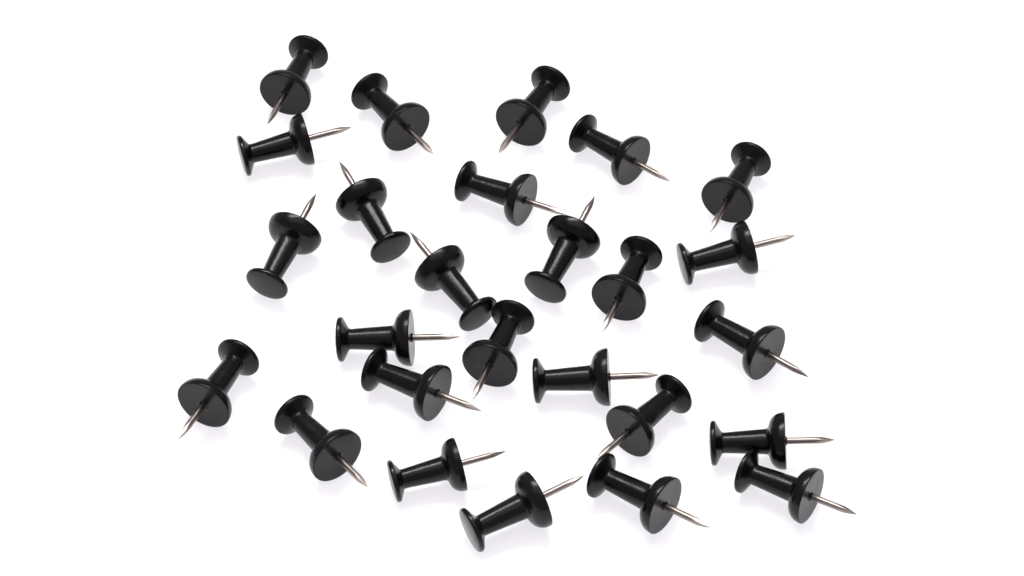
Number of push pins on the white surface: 26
